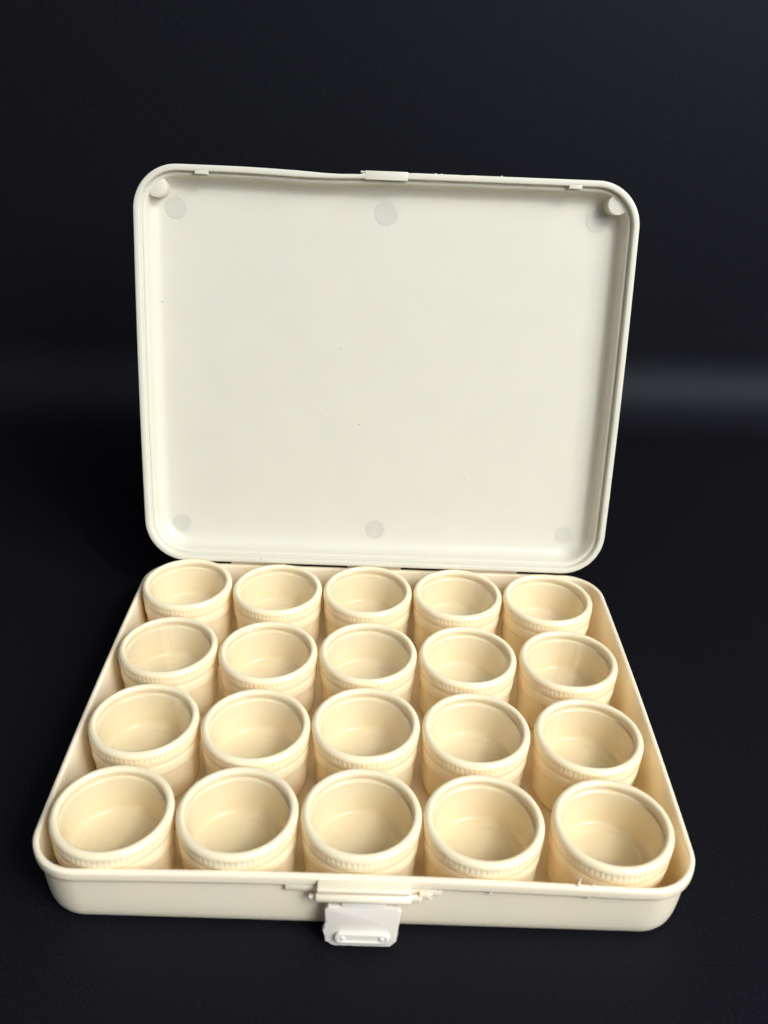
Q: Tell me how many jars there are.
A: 20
